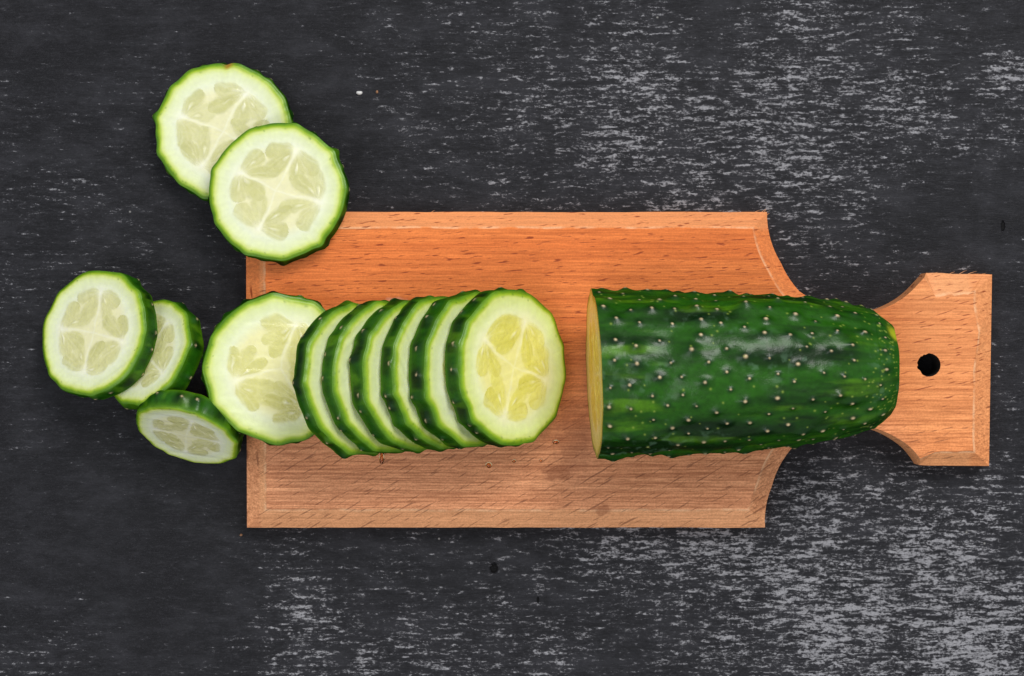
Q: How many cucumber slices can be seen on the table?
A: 12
